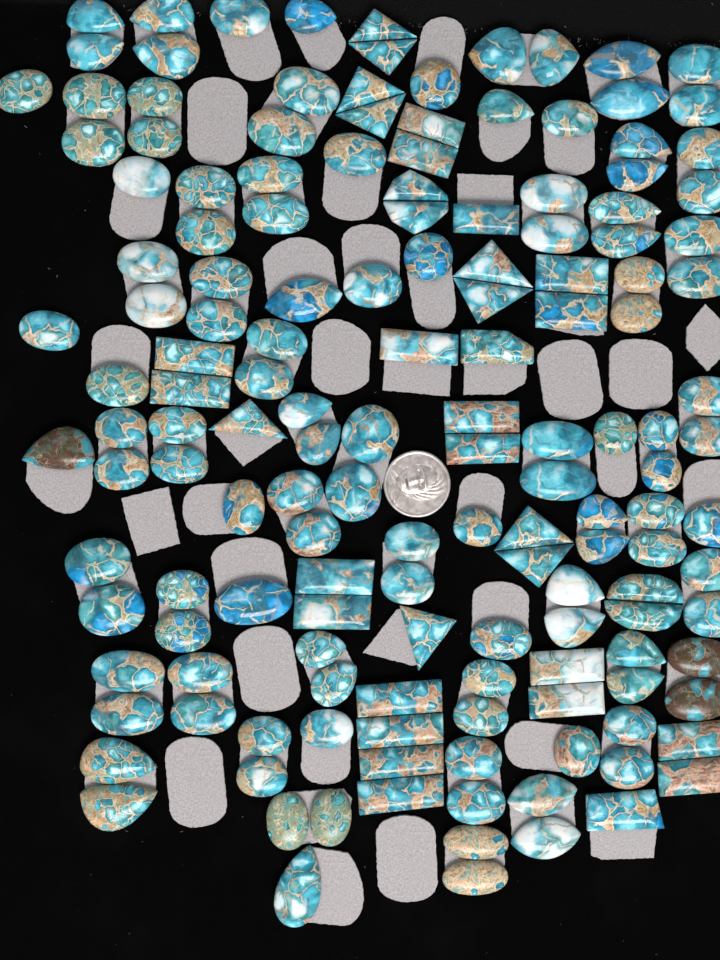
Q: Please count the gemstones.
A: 153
